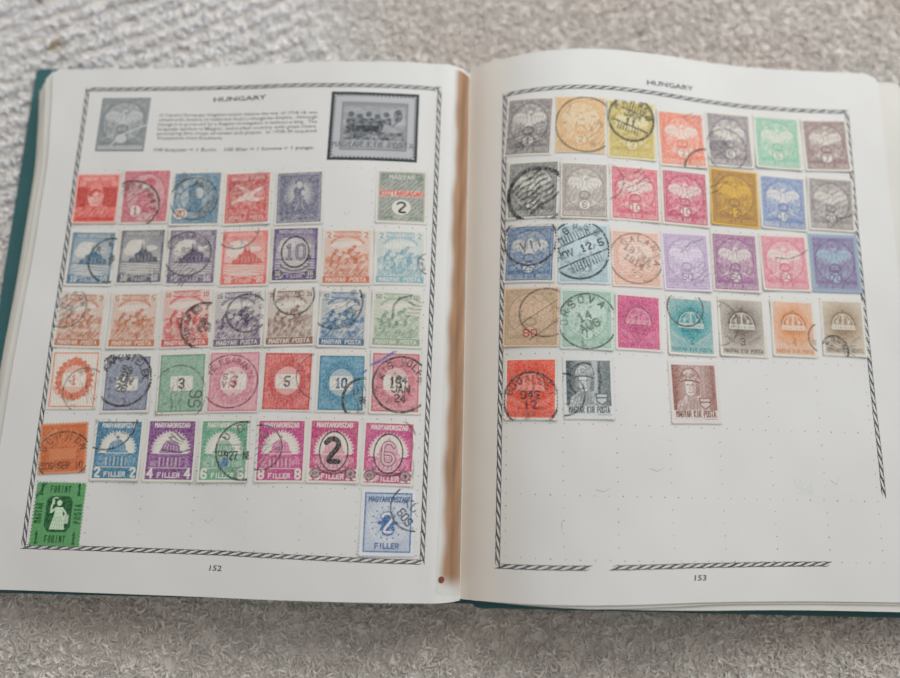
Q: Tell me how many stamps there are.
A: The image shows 67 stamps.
